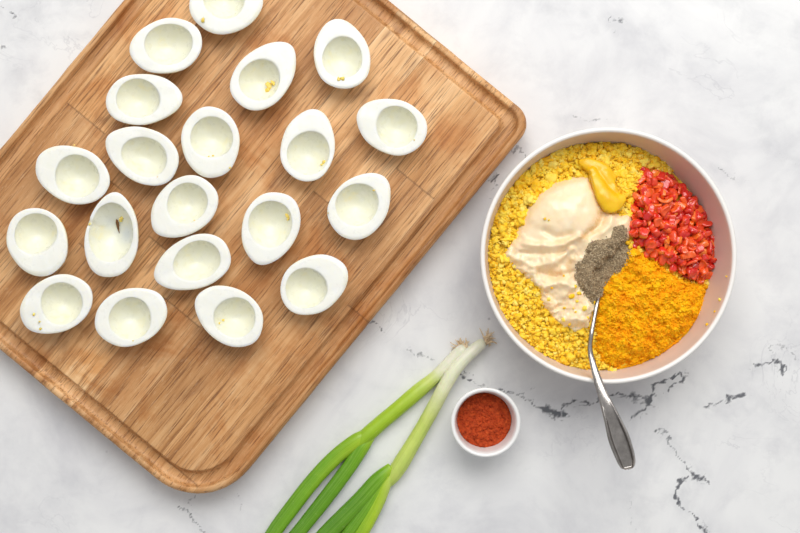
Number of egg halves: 20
